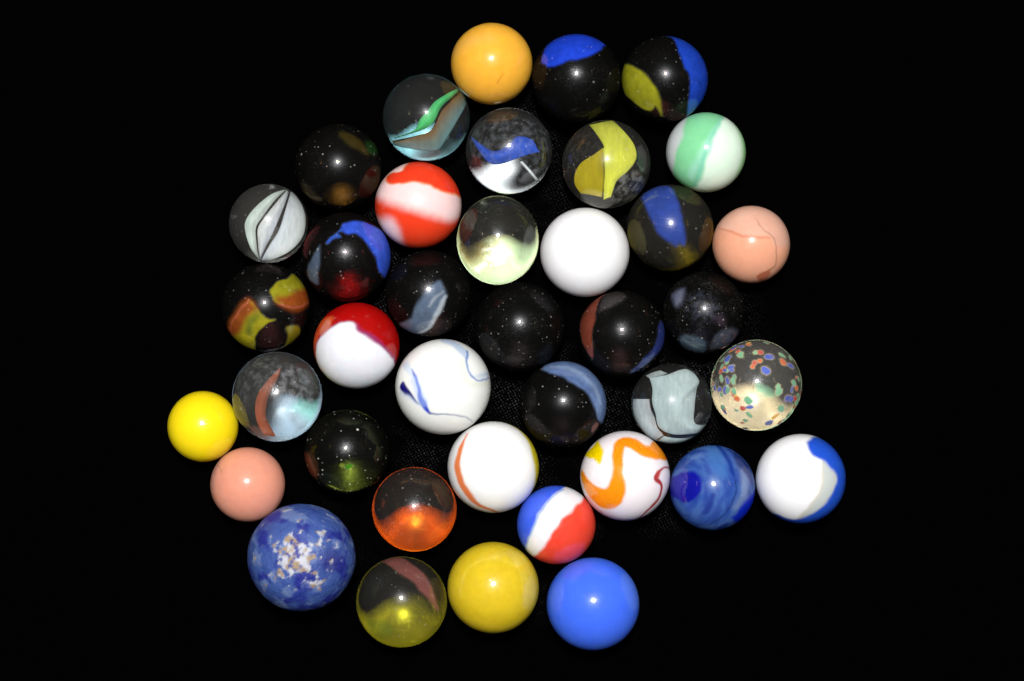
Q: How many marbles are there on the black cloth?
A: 39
